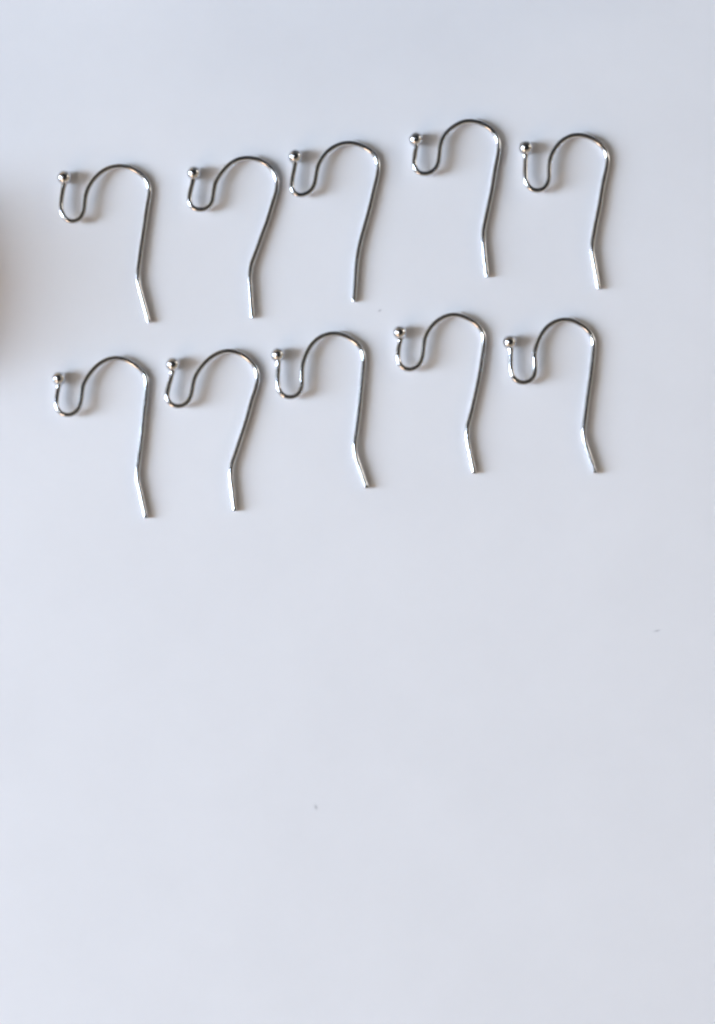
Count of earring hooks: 10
